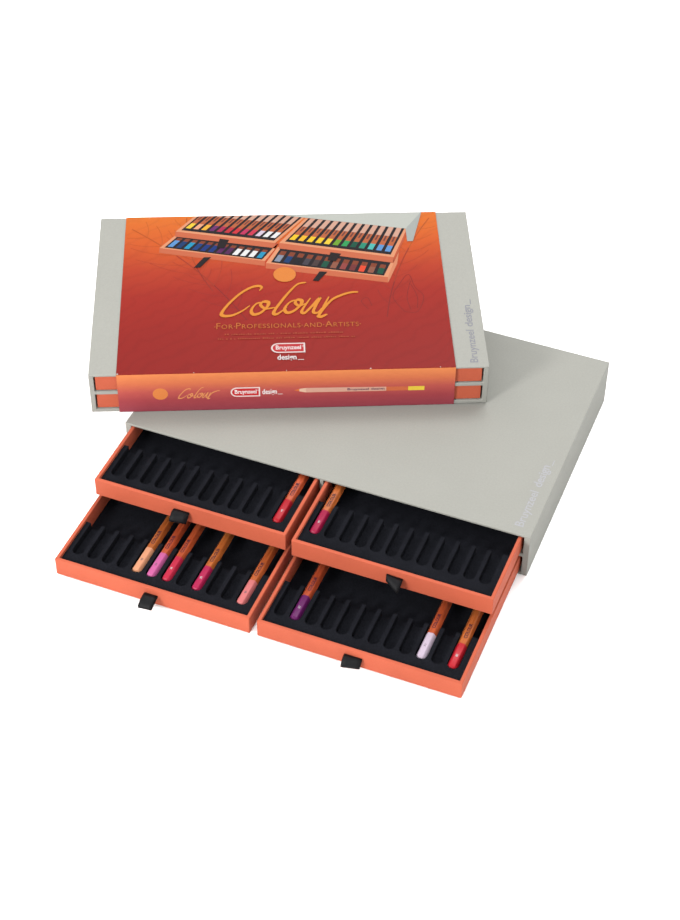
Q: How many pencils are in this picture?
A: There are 10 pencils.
